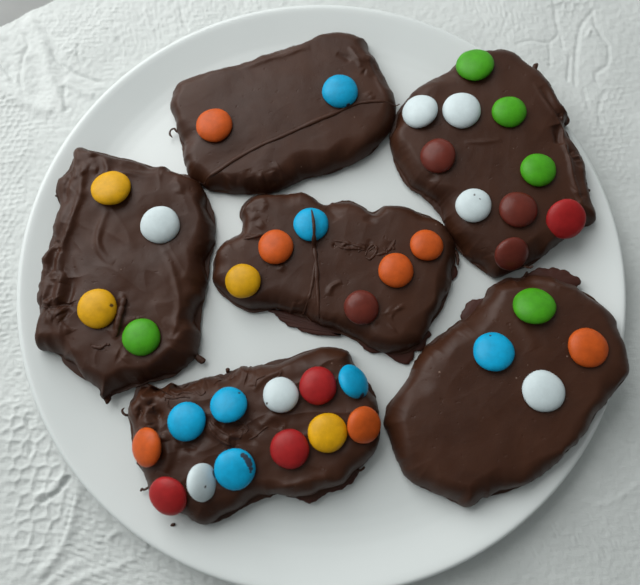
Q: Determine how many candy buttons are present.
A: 38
